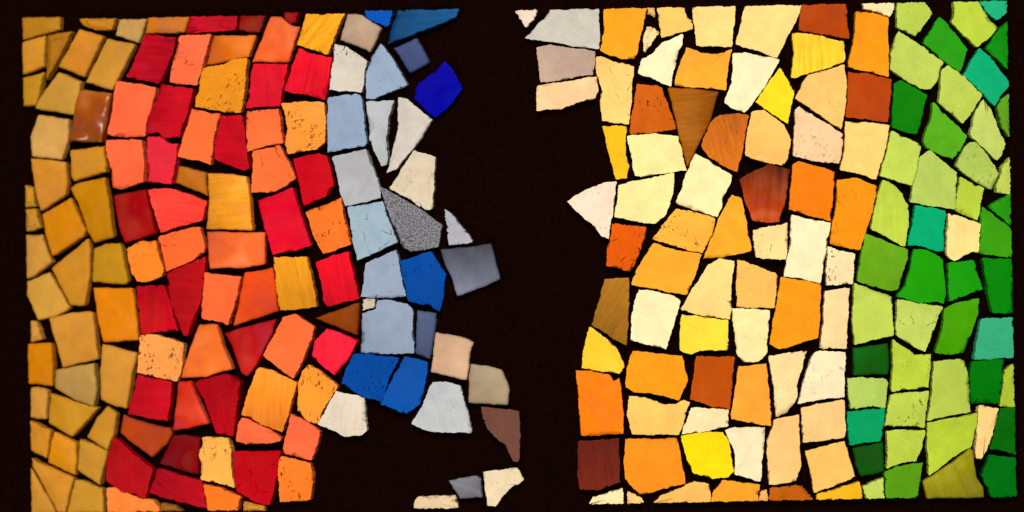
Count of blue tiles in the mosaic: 13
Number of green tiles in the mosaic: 44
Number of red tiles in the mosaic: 25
